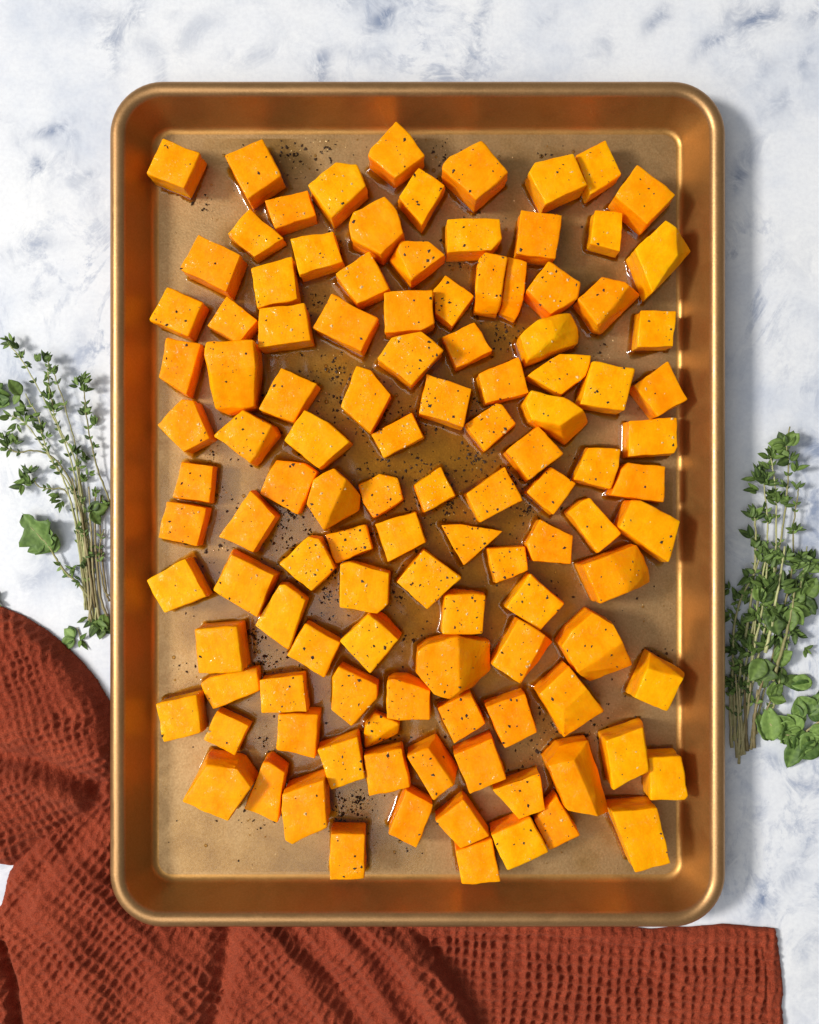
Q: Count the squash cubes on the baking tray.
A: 115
